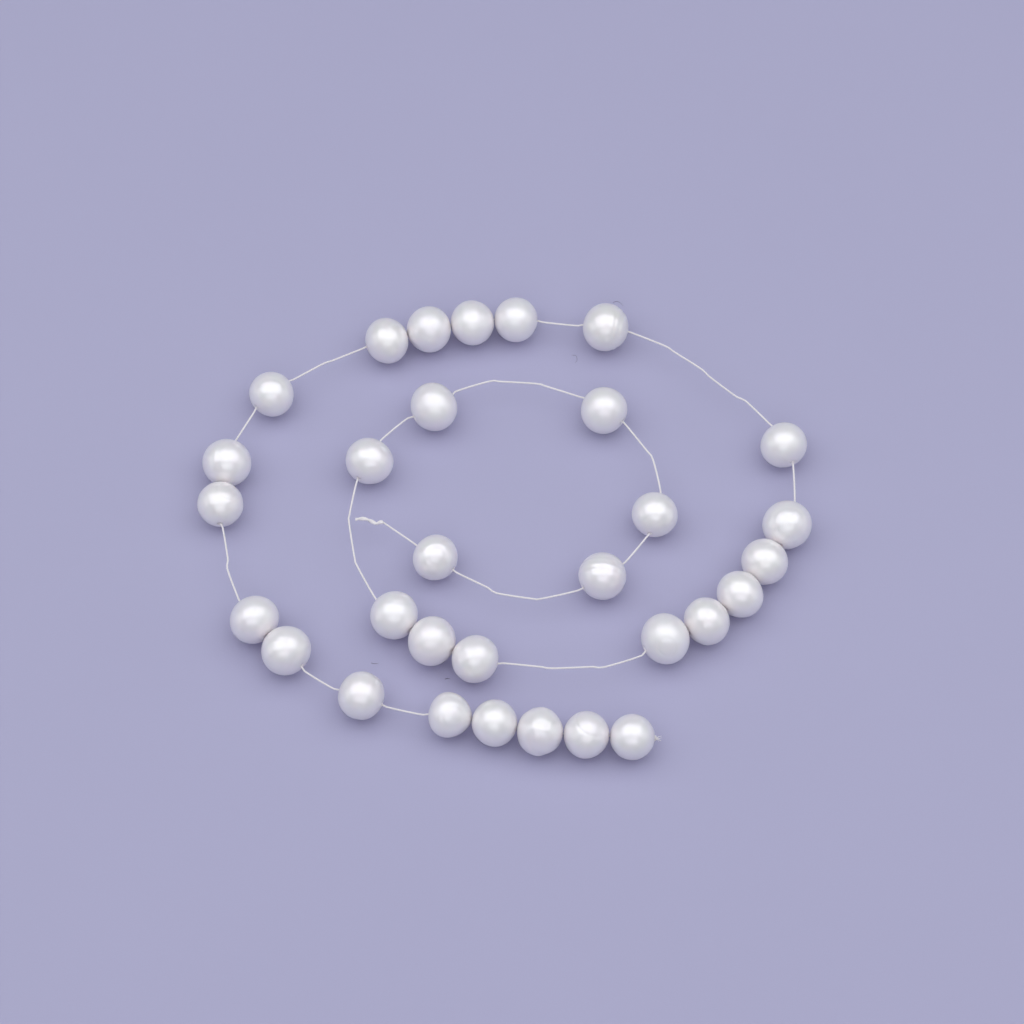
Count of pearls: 31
